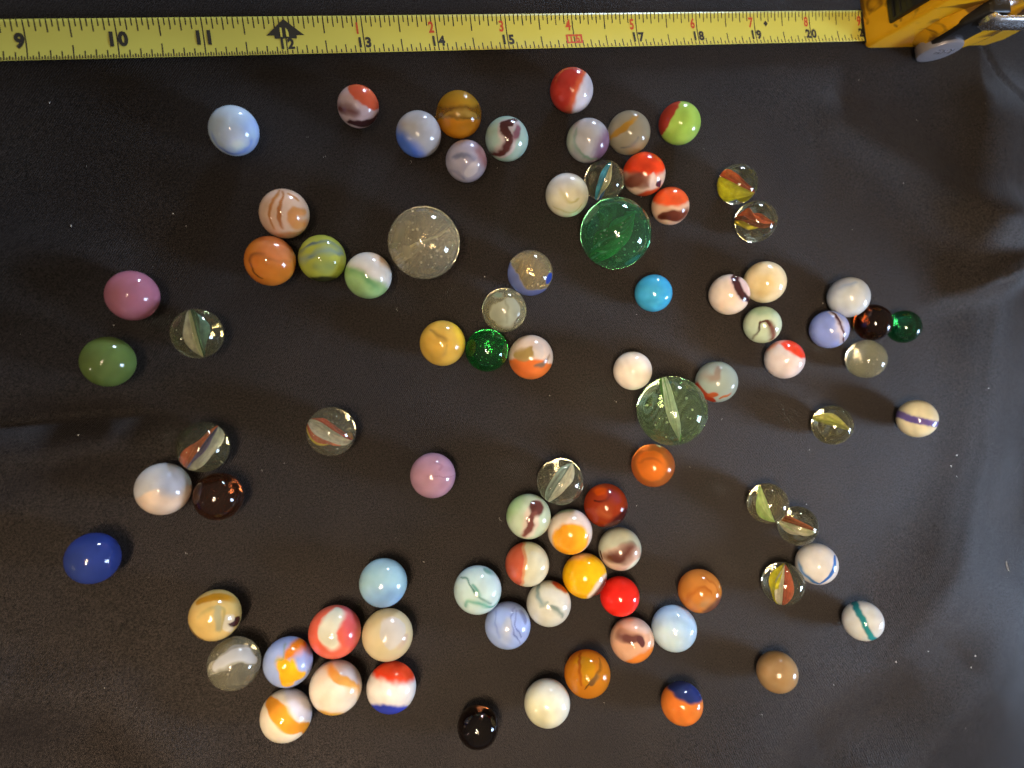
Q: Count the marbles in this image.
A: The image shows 85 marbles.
